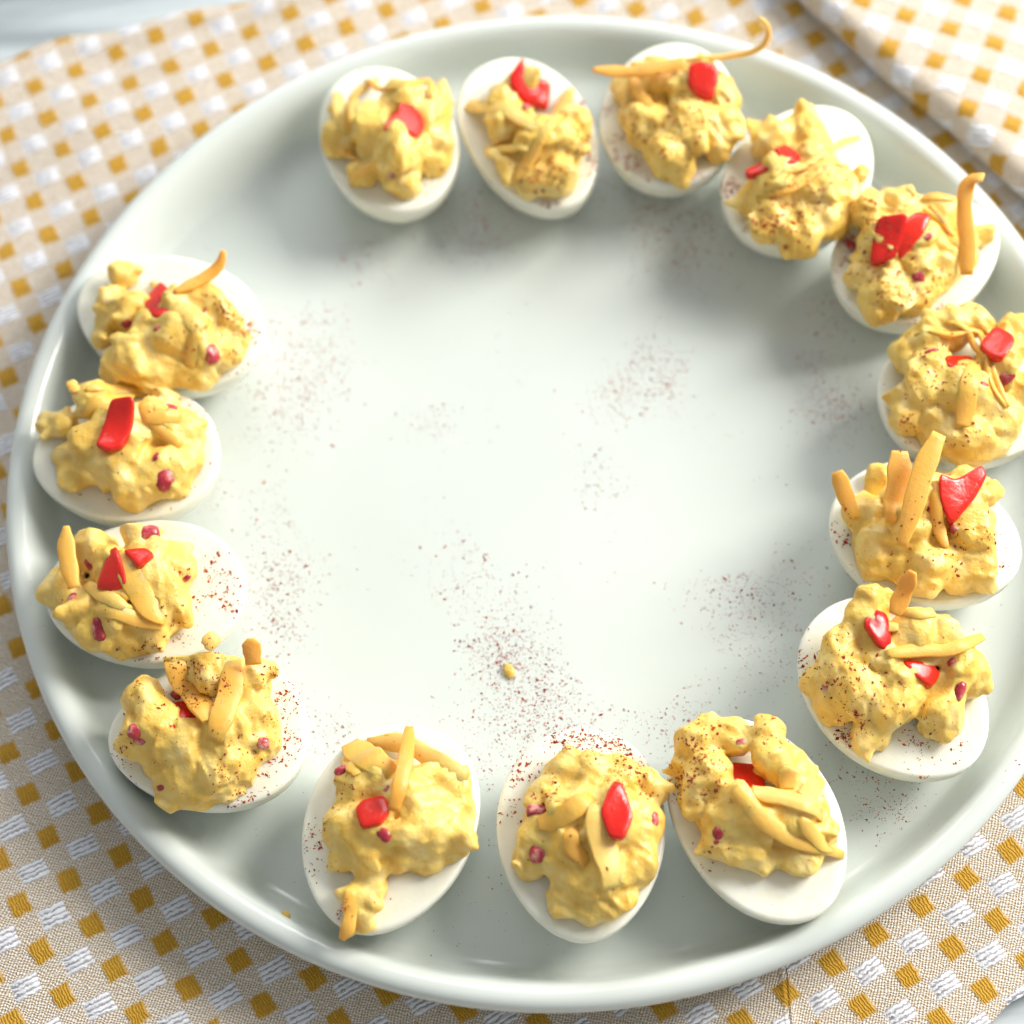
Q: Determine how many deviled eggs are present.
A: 15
